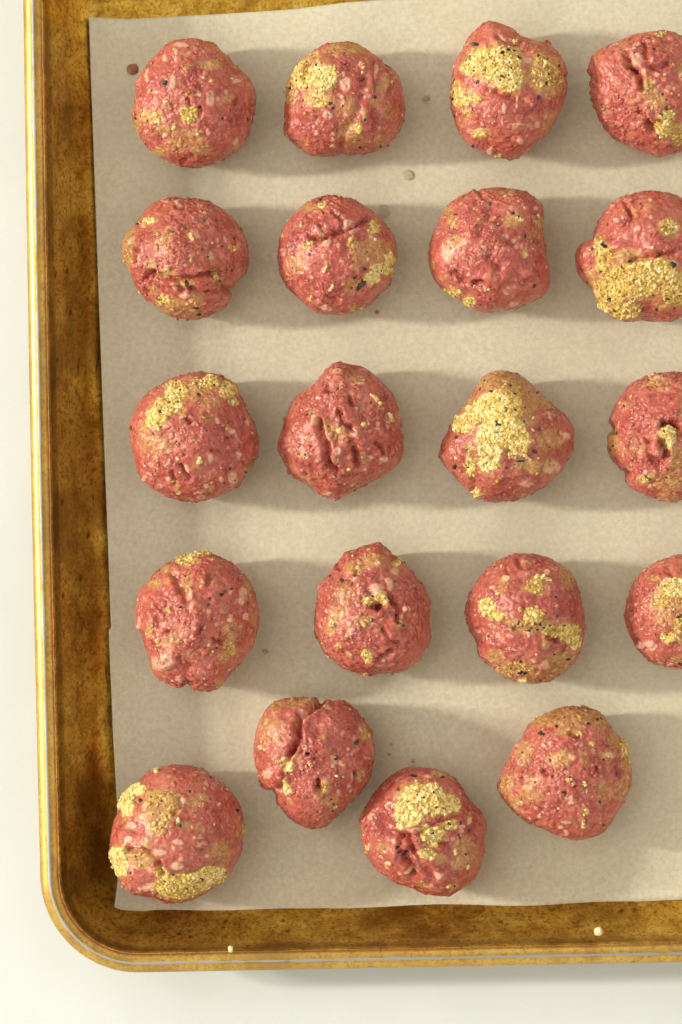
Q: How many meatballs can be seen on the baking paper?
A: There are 20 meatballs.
